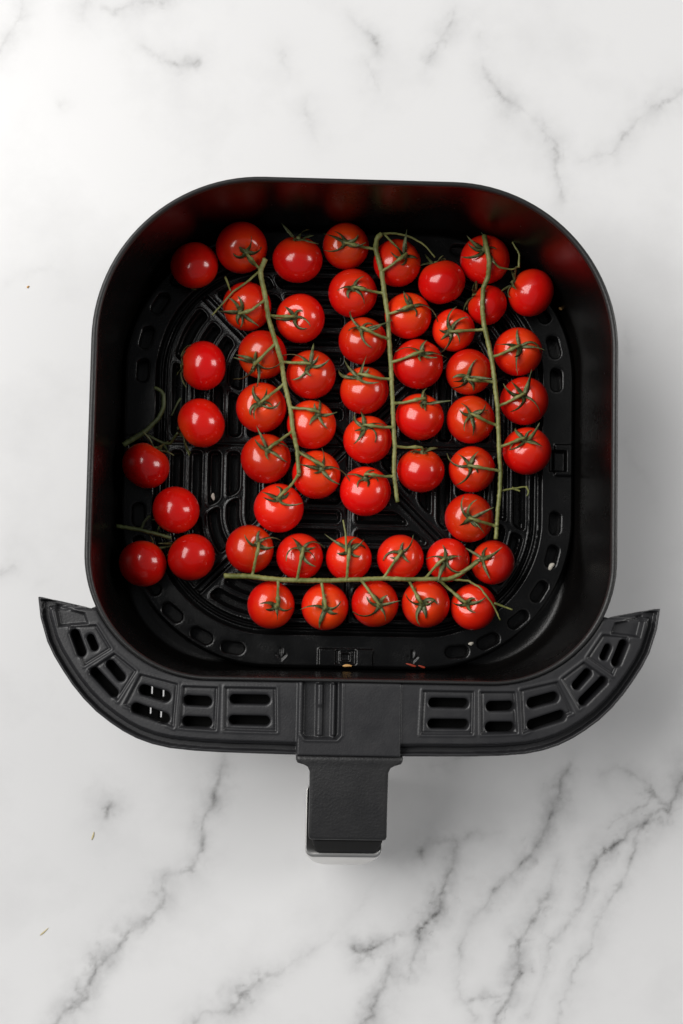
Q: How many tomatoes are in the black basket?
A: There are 52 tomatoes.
